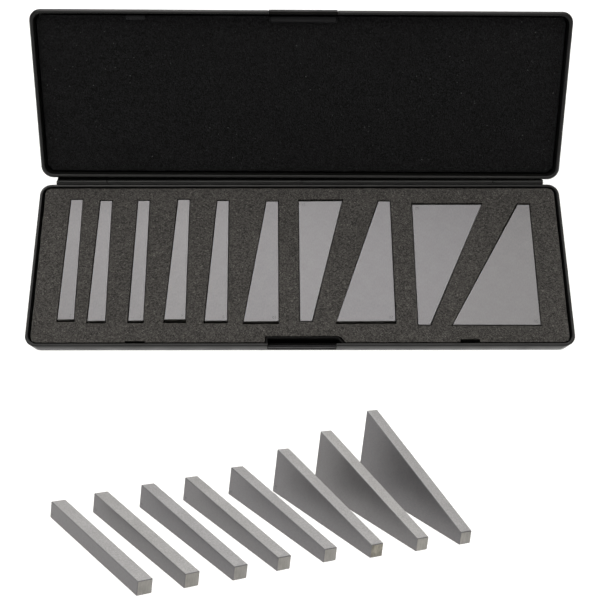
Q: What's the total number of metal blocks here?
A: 18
